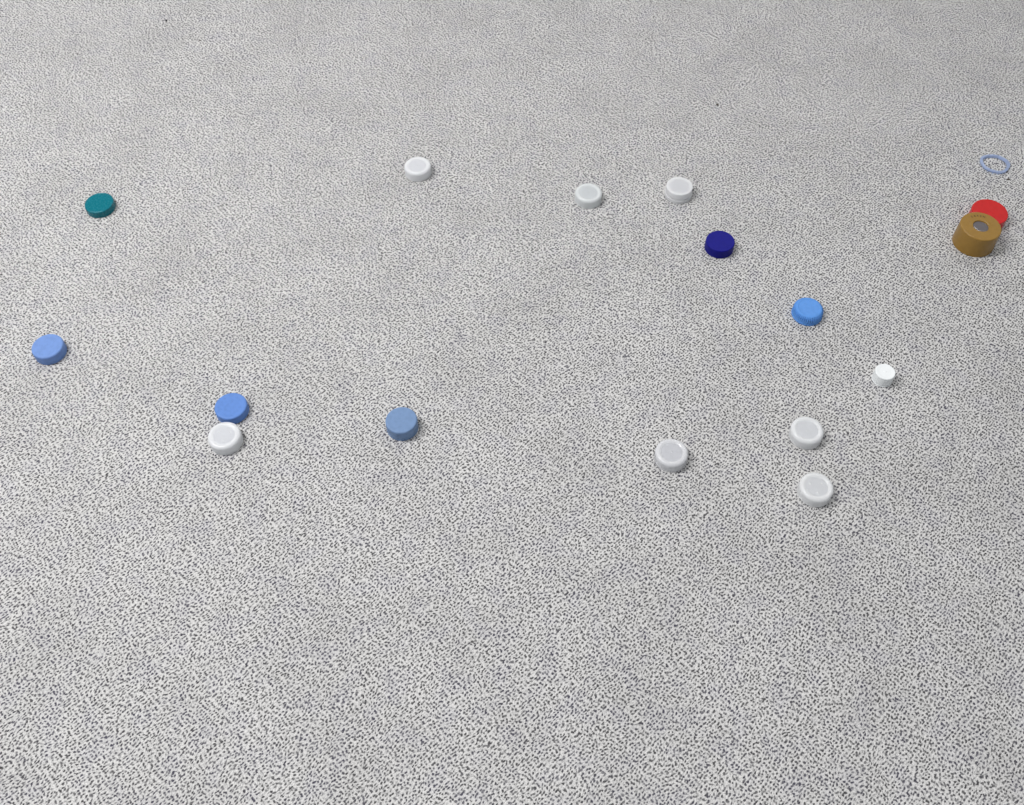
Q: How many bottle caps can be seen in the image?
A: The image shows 16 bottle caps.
